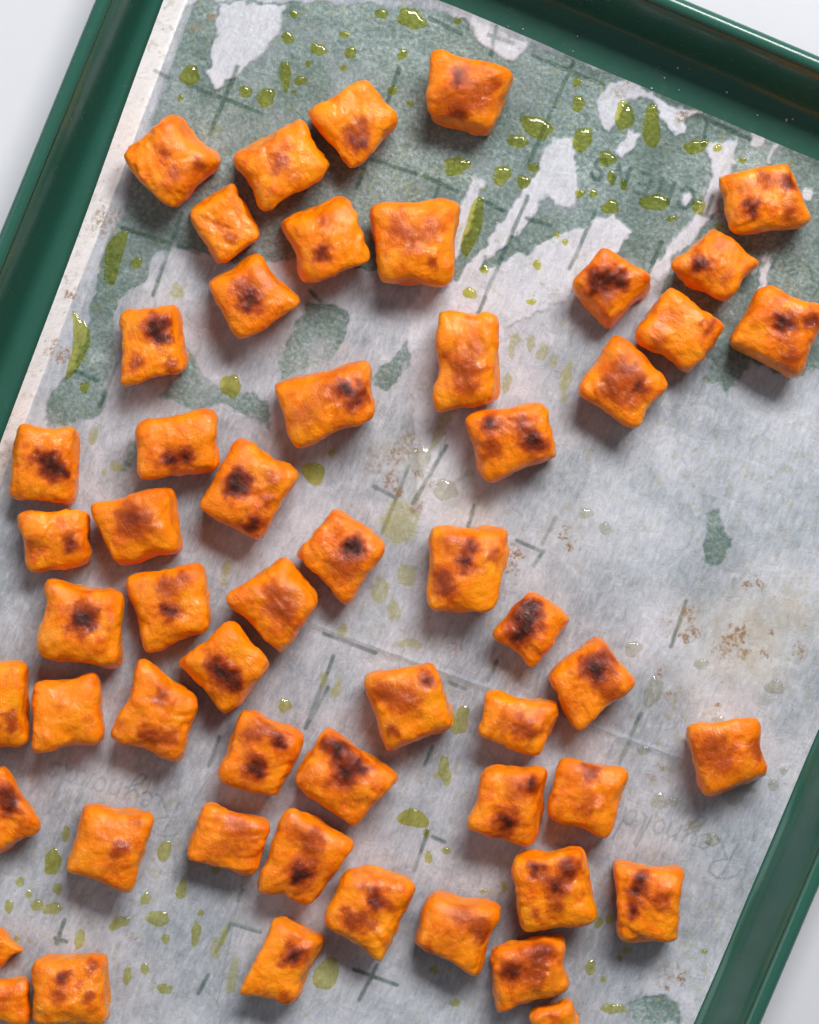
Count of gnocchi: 55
